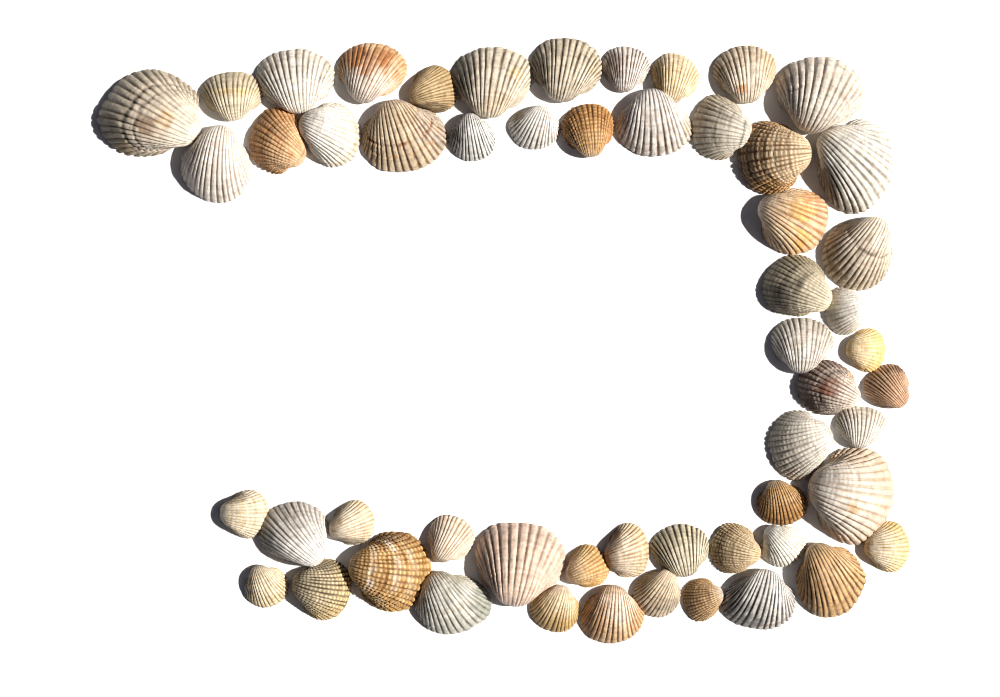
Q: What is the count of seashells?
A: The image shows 55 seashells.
